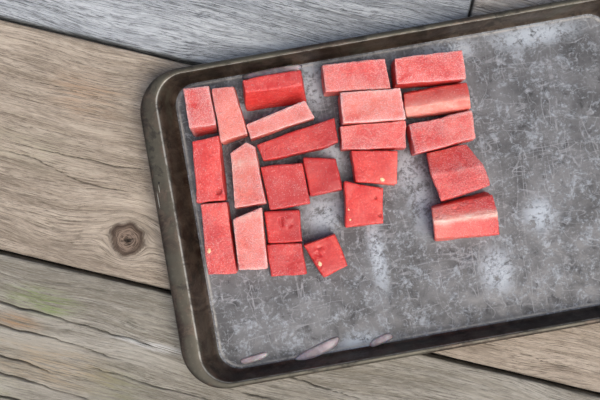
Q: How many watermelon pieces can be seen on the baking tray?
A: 24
